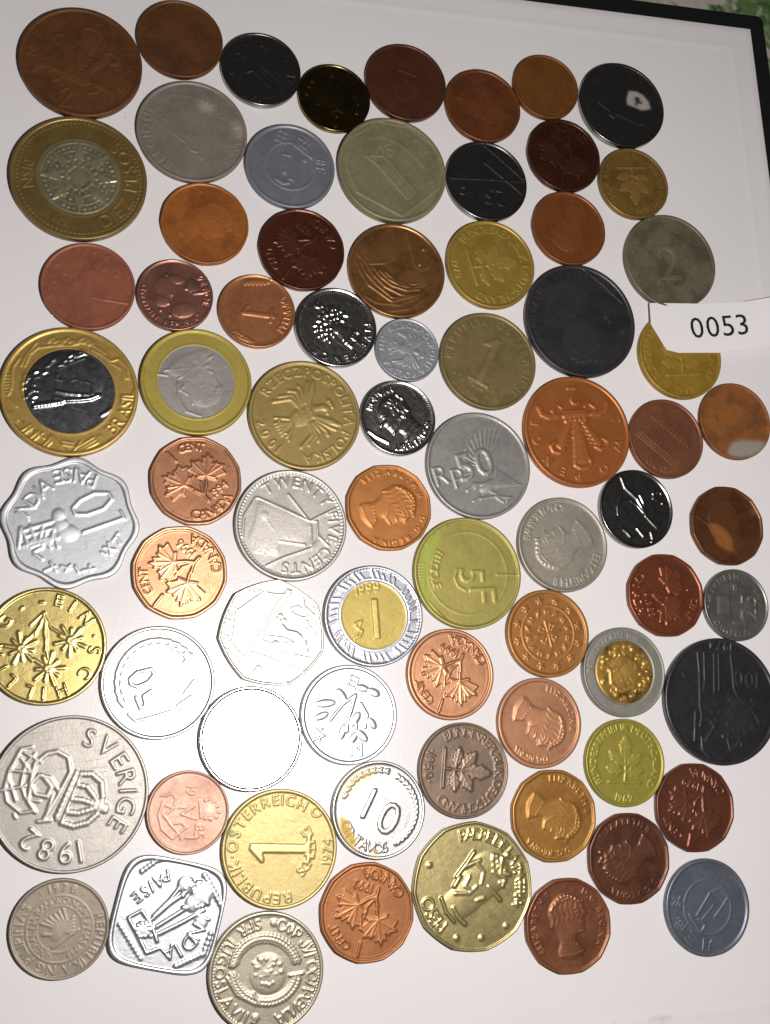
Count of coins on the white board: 75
